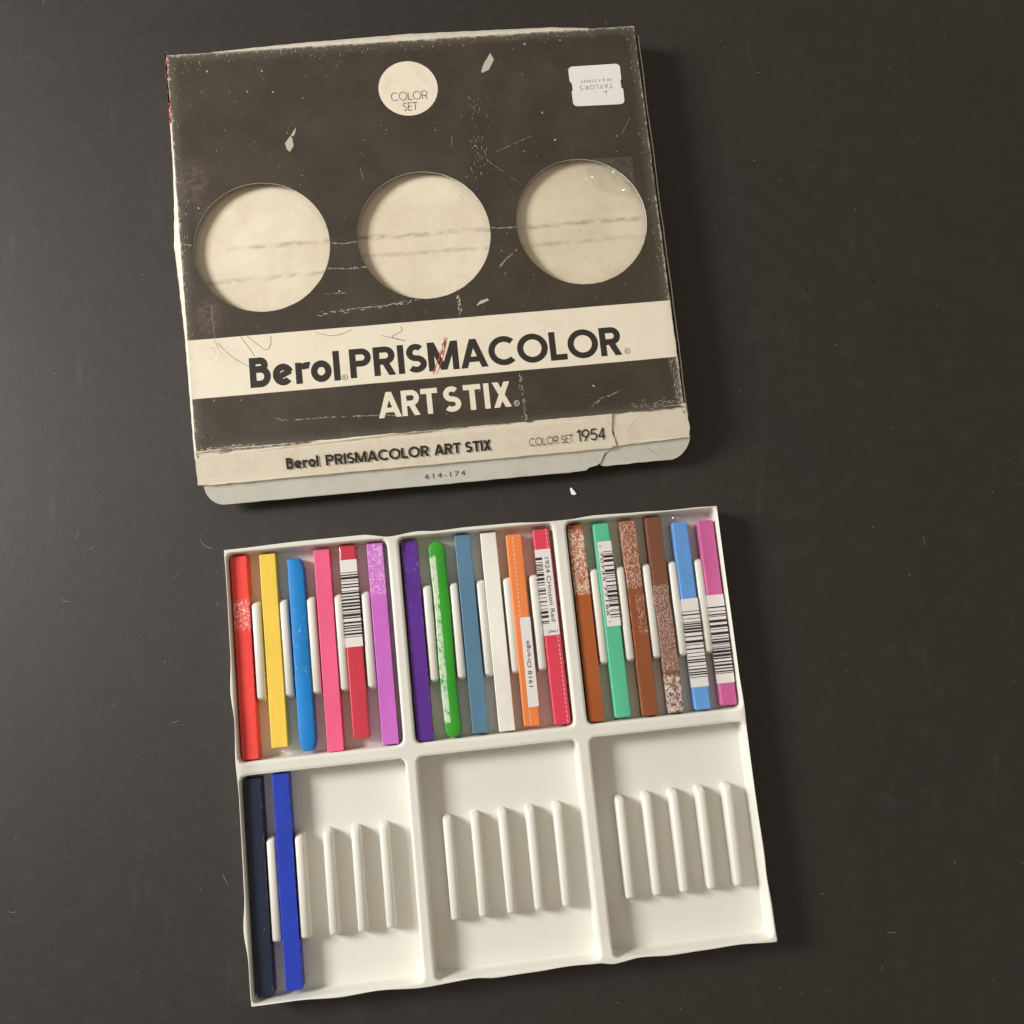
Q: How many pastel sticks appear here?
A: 20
